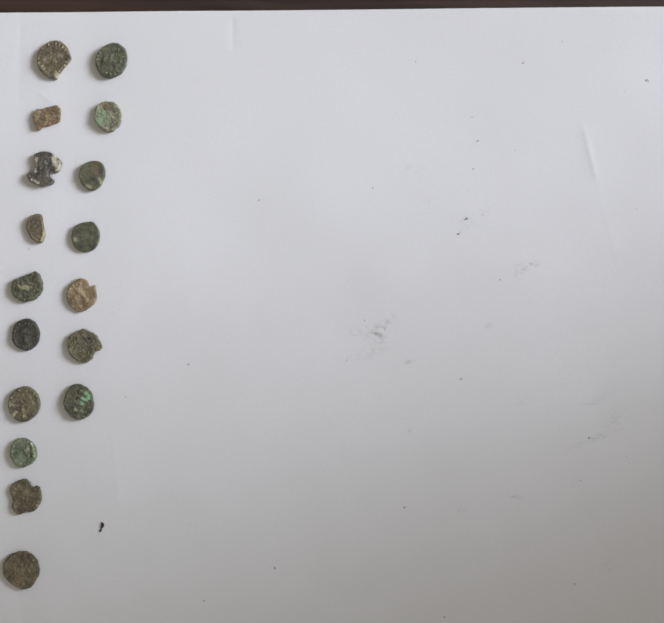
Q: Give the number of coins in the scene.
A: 17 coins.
